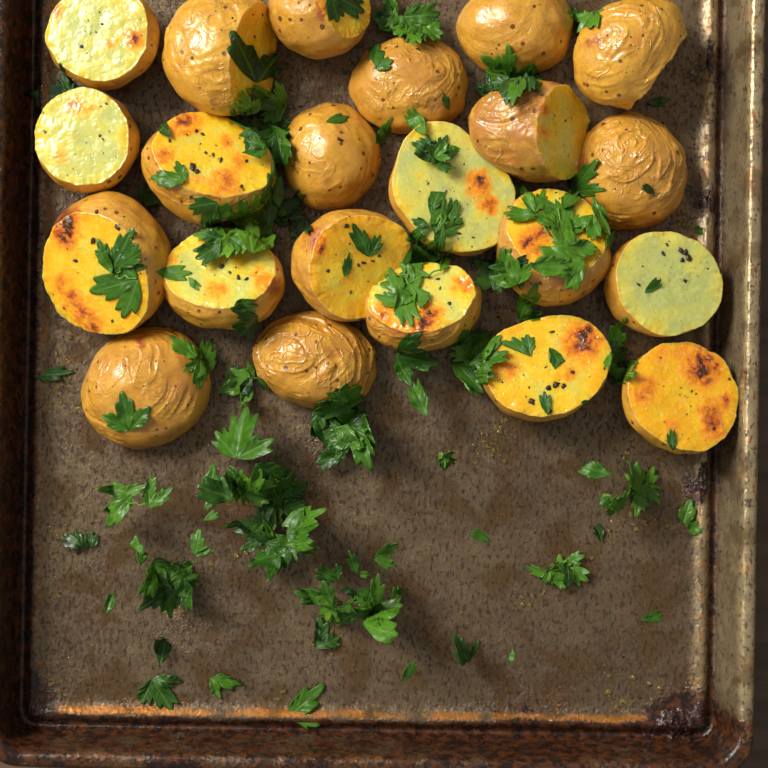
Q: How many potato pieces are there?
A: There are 22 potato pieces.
